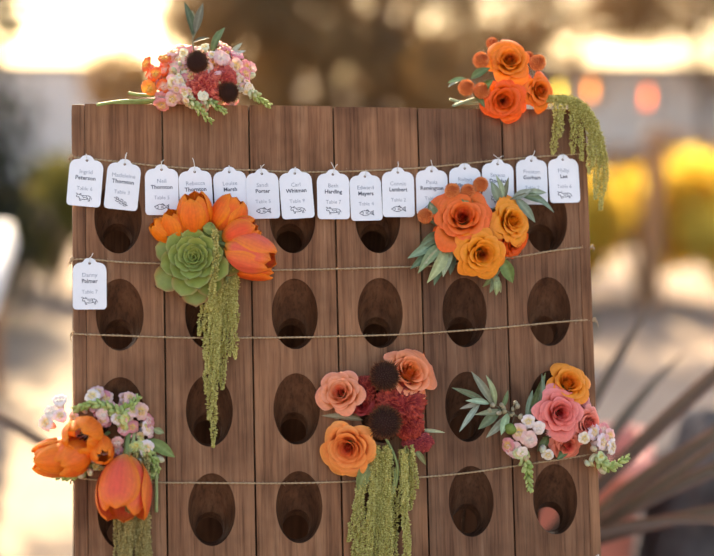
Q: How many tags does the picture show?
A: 16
